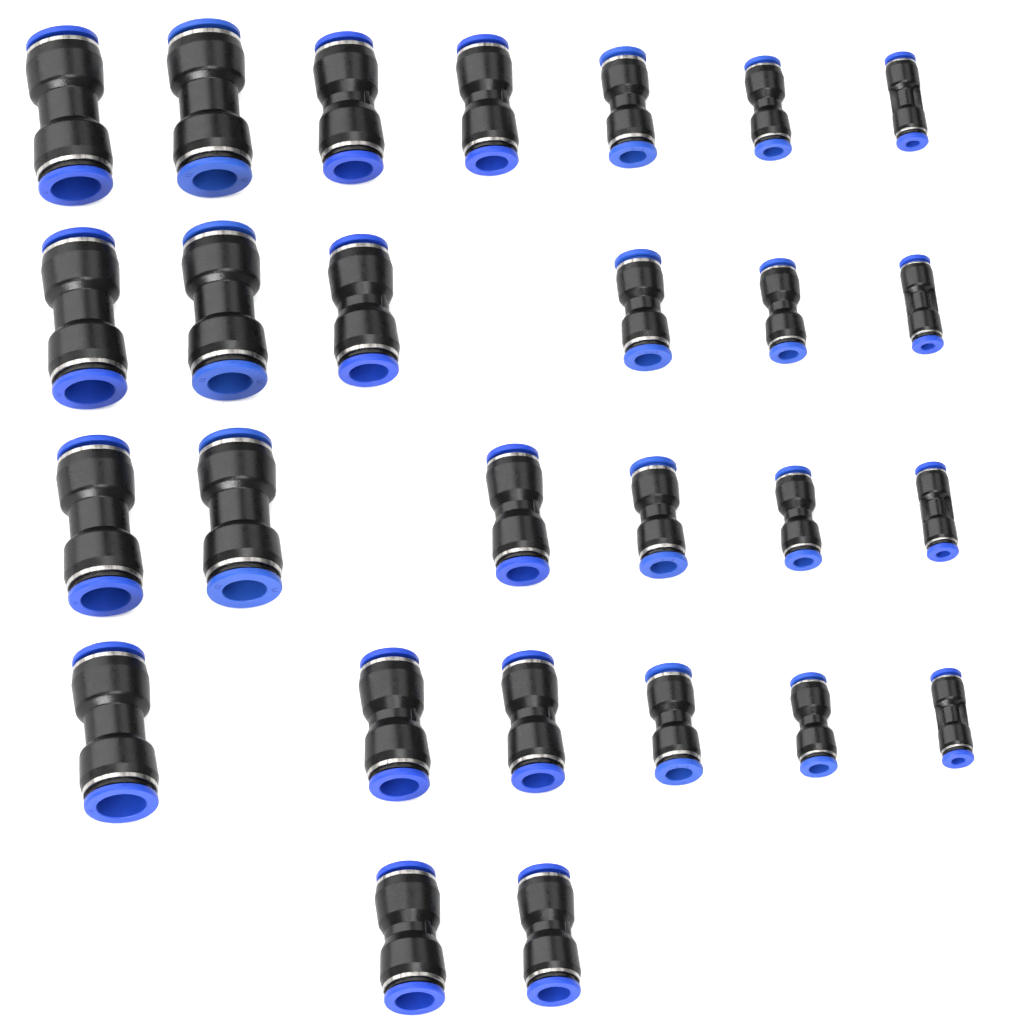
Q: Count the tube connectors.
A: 27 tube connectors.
